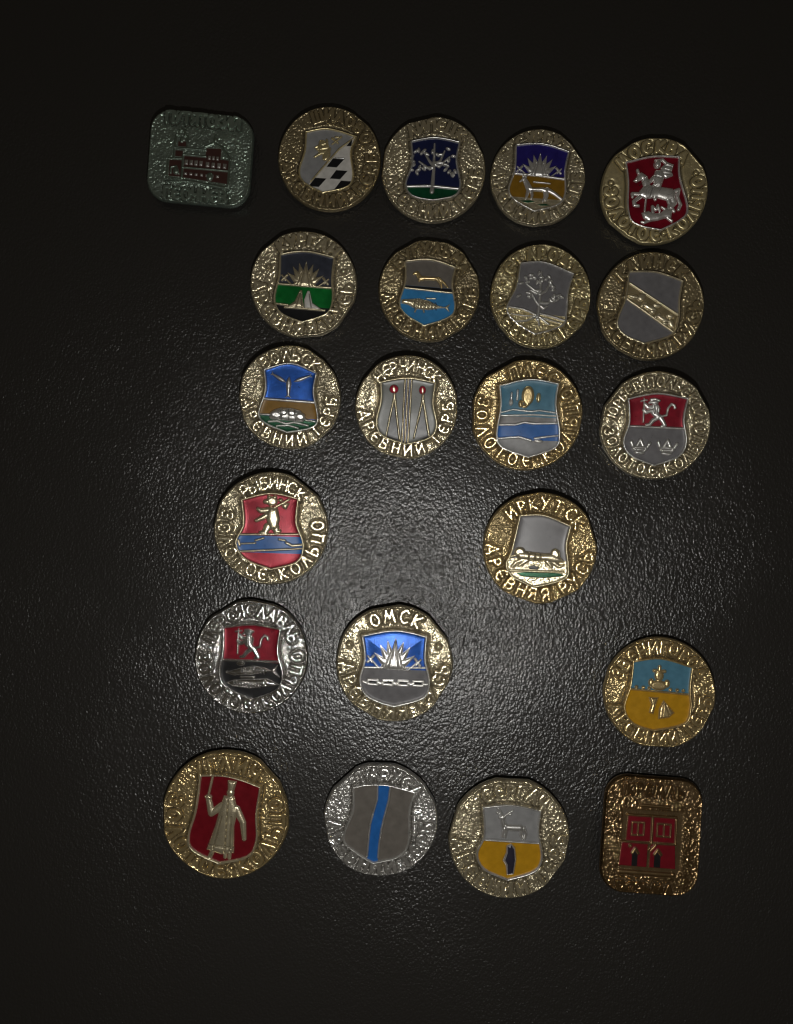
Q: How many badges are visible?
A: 22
